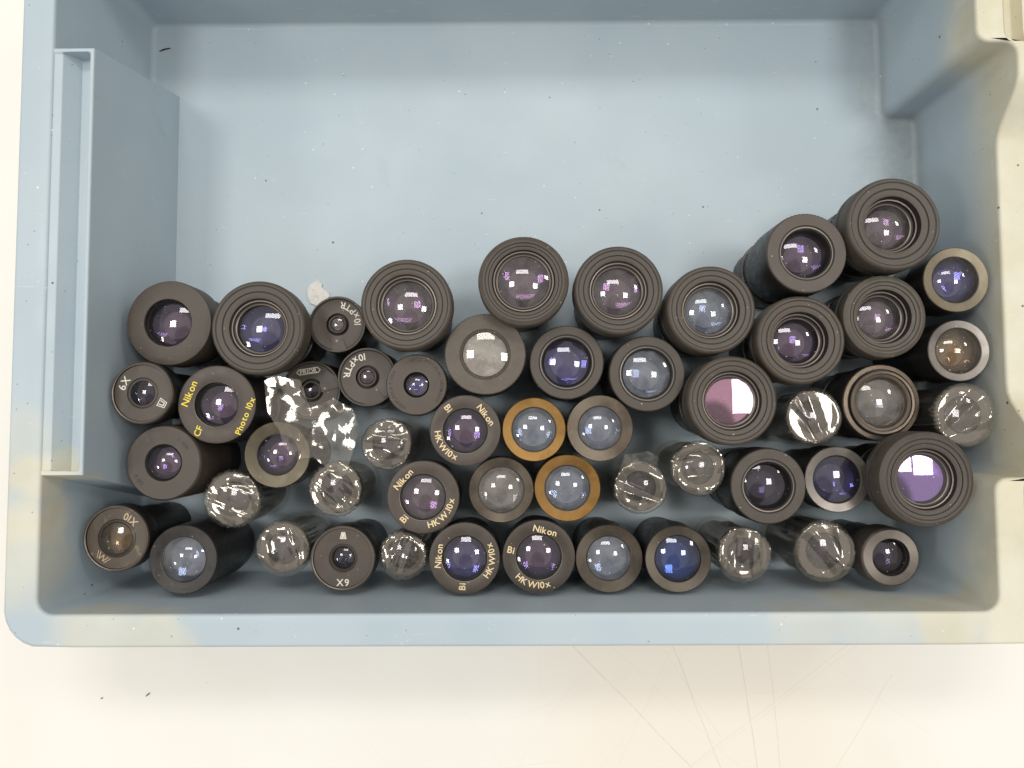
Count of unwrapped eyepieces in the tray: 42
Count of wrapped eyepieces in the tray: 11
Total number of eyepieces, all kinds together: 53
